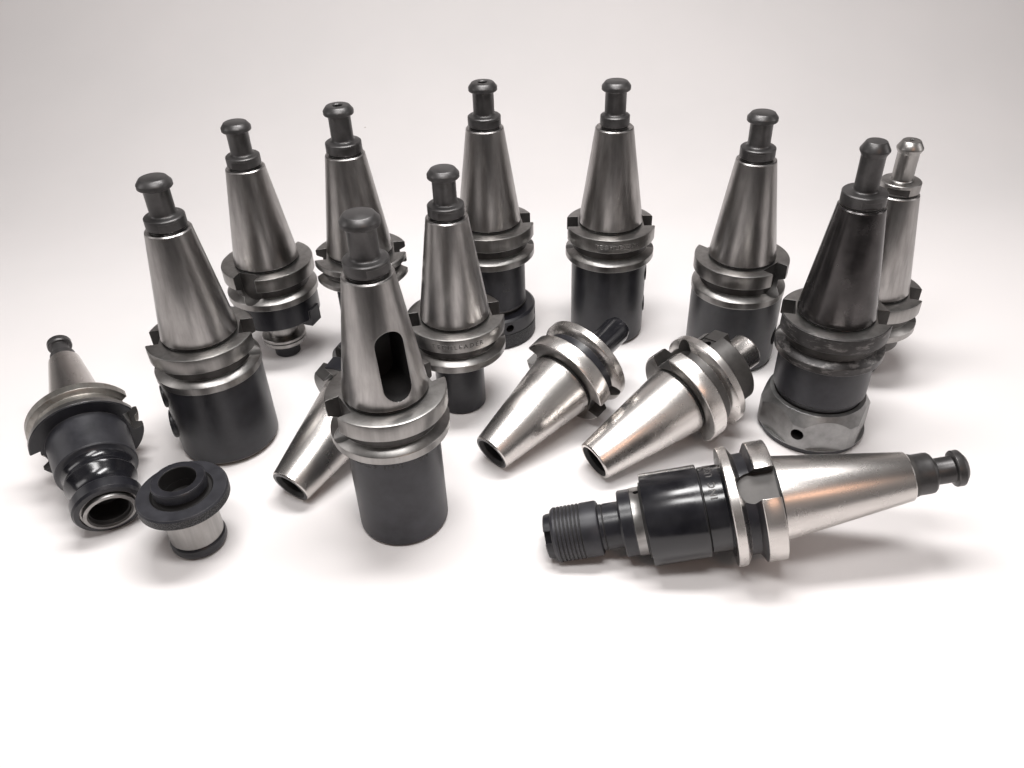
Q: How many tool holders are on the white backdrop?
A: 15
